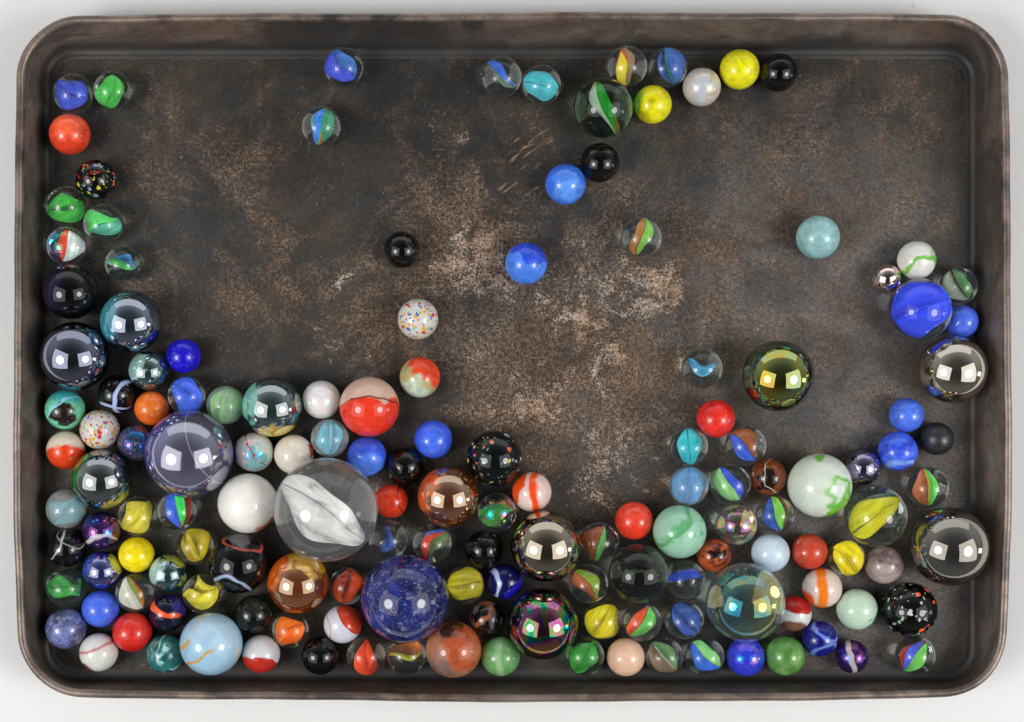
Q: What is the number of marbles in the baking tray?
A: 150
